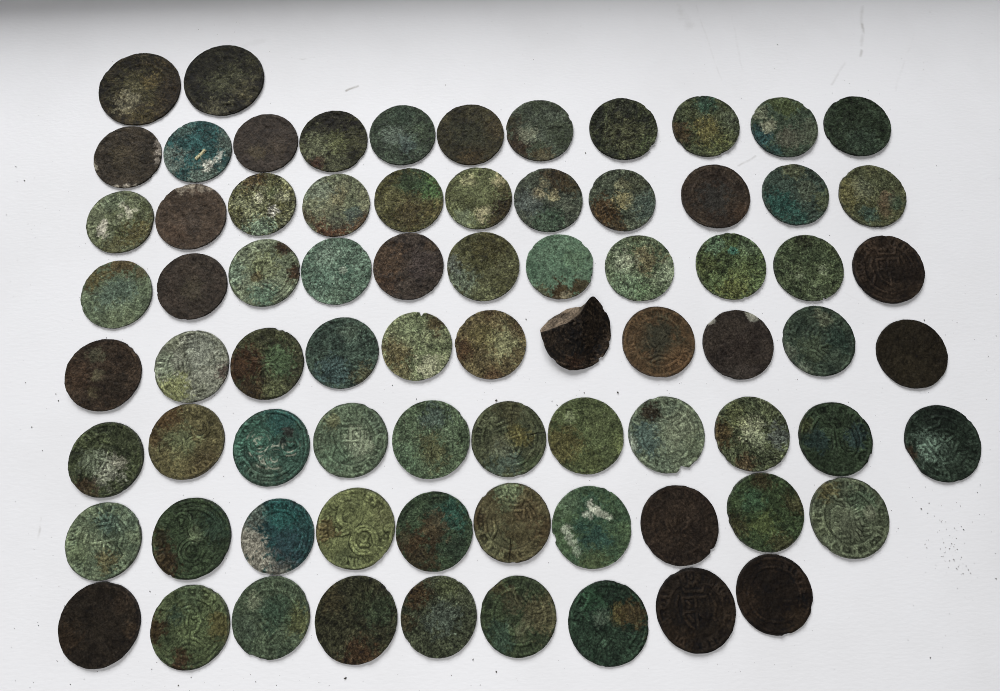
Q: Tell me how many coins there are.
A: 76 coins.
